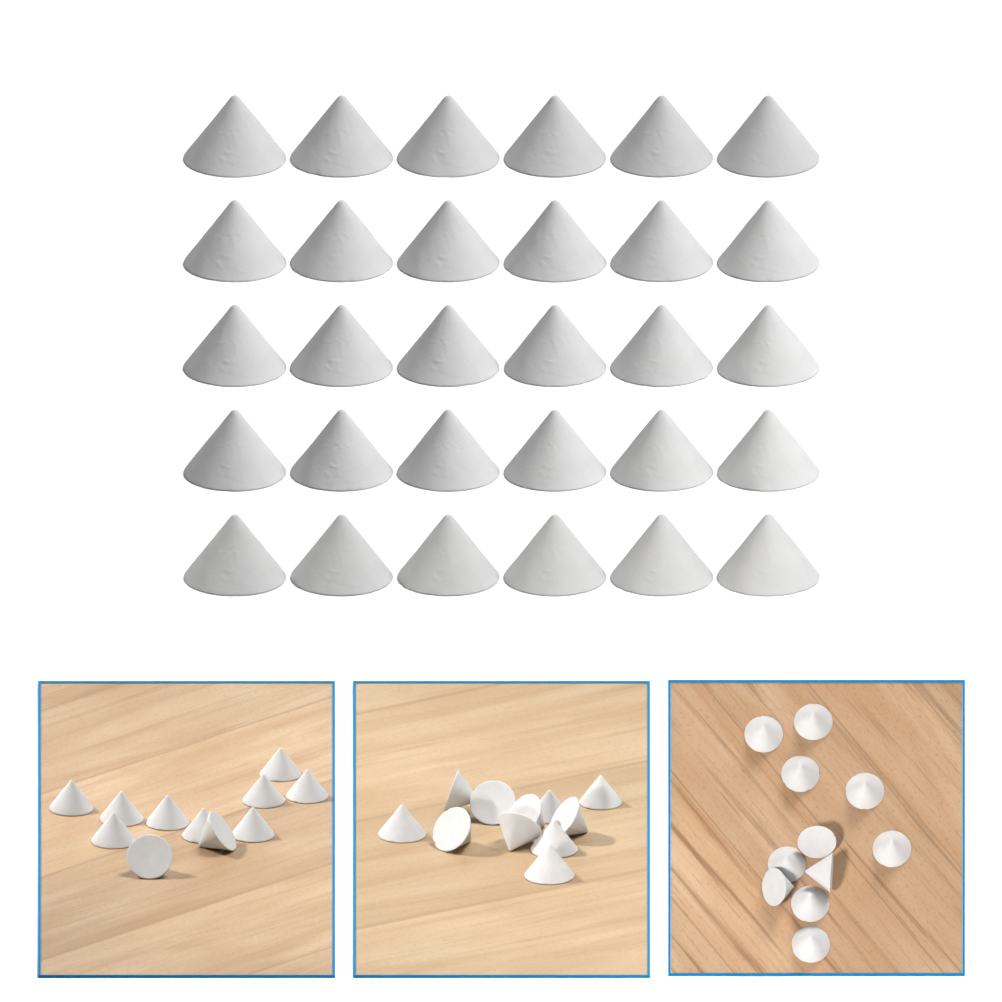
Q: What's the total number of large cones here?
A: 30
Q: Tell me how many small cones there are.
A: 33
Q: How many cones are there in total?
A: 63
